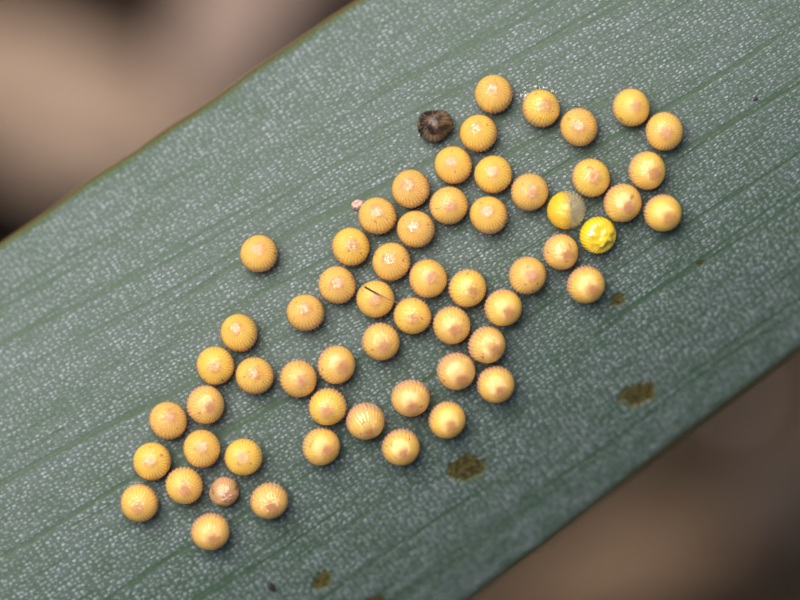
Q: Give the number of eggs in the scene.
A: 60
